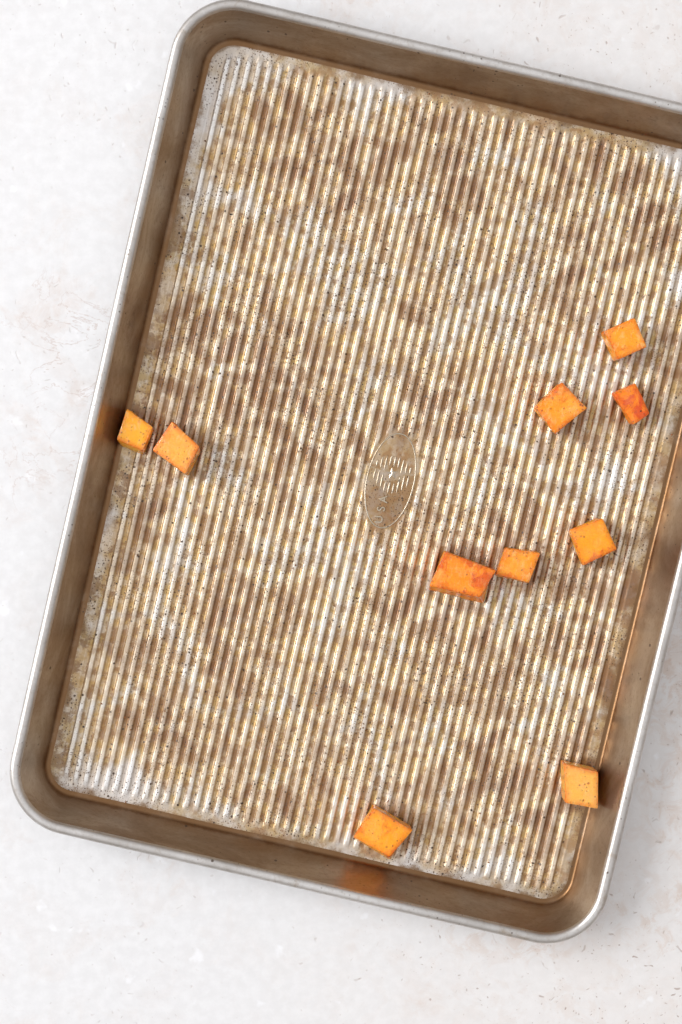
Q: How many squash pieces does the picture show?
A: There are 10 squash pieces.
